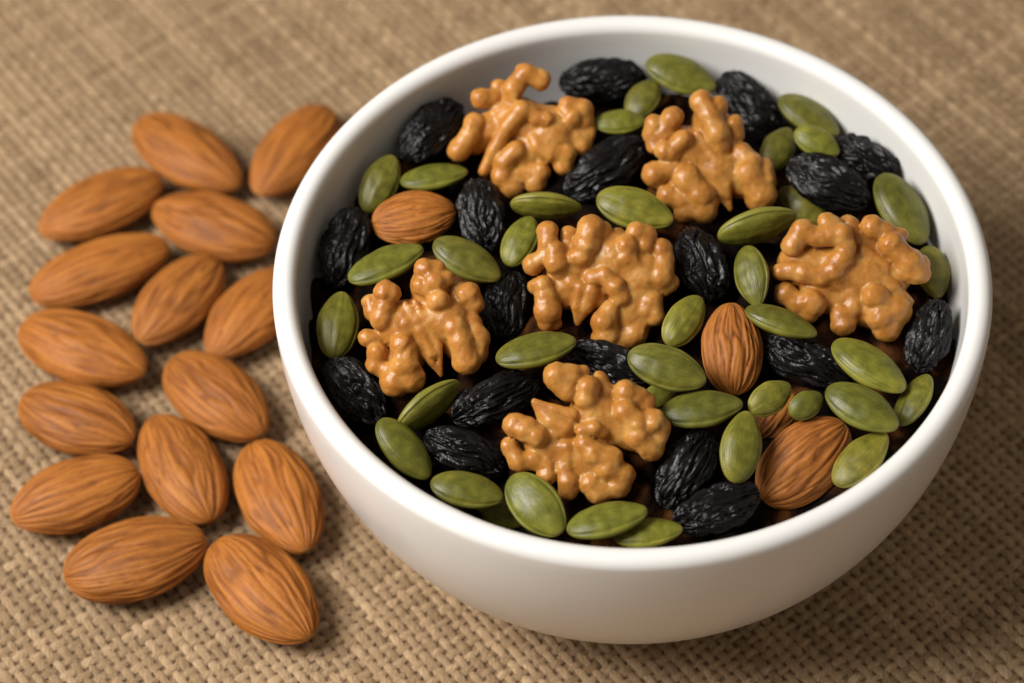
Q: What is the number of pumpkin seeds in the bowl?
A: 39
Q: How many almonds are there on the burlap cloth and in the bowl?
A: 19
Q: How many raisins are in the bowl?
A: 18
